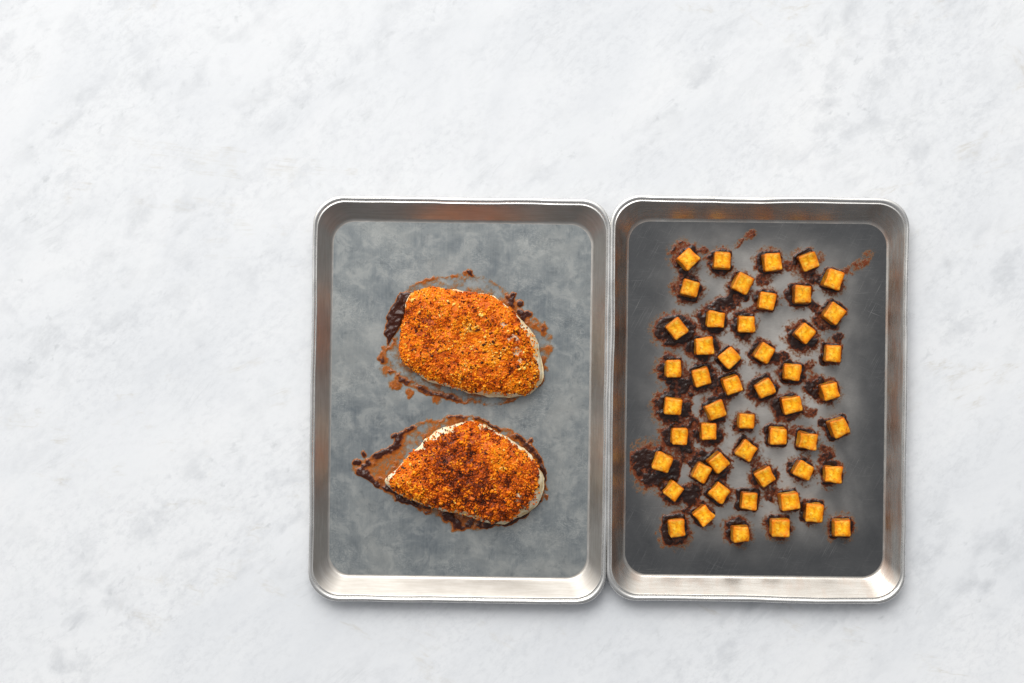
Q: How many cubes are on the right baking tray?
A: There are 50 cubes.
